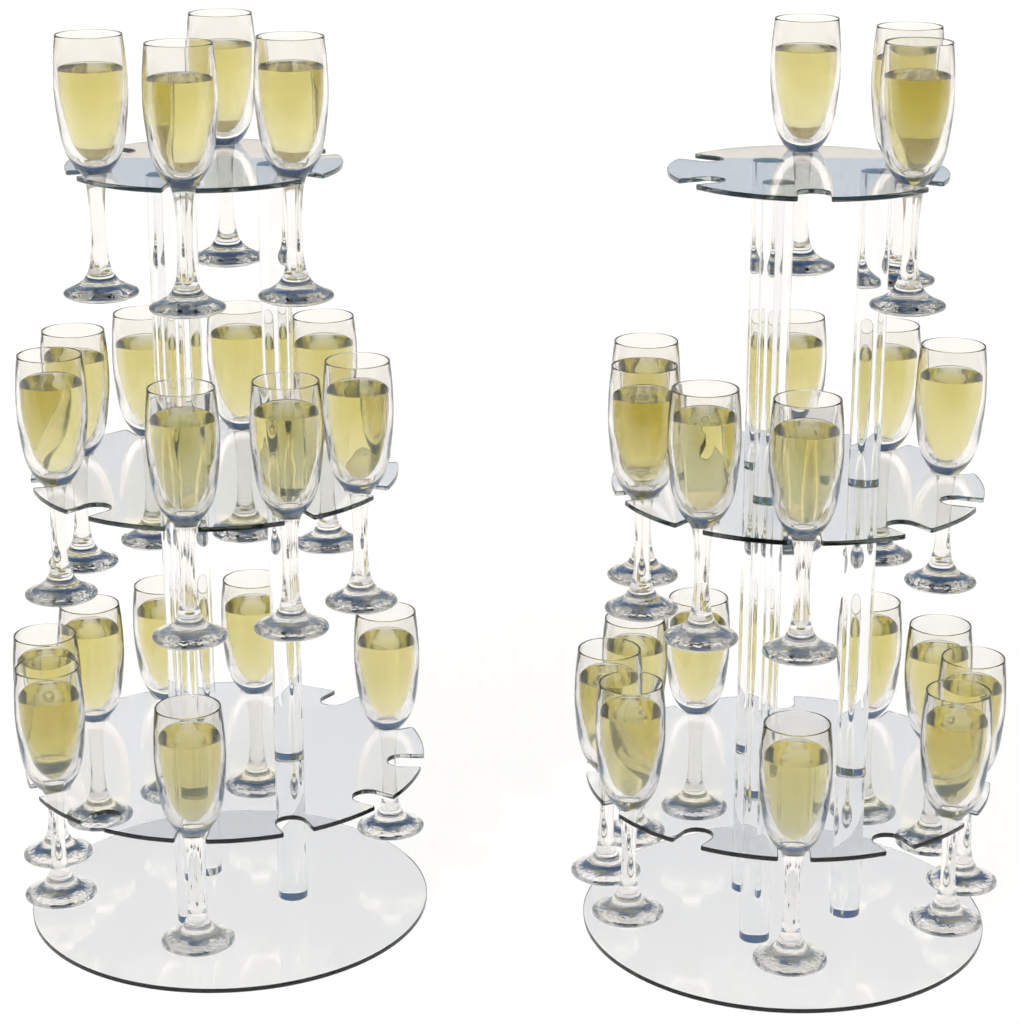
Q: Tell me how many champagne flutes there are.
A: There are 38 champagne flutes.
